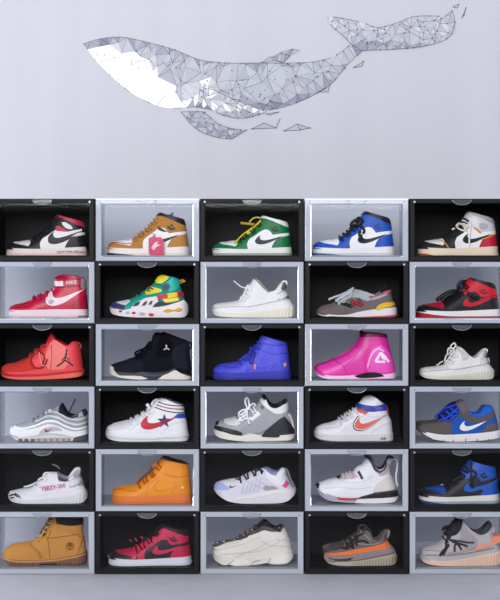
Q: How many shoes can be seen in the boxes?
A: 30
